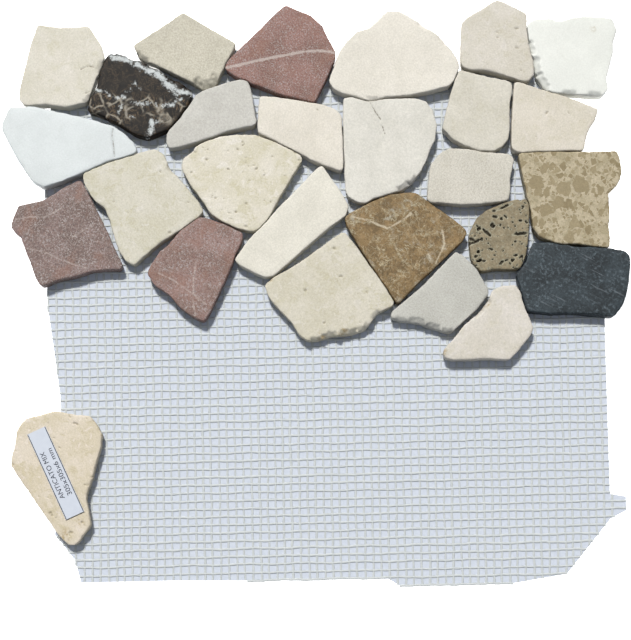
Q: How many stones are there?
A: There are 27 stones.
